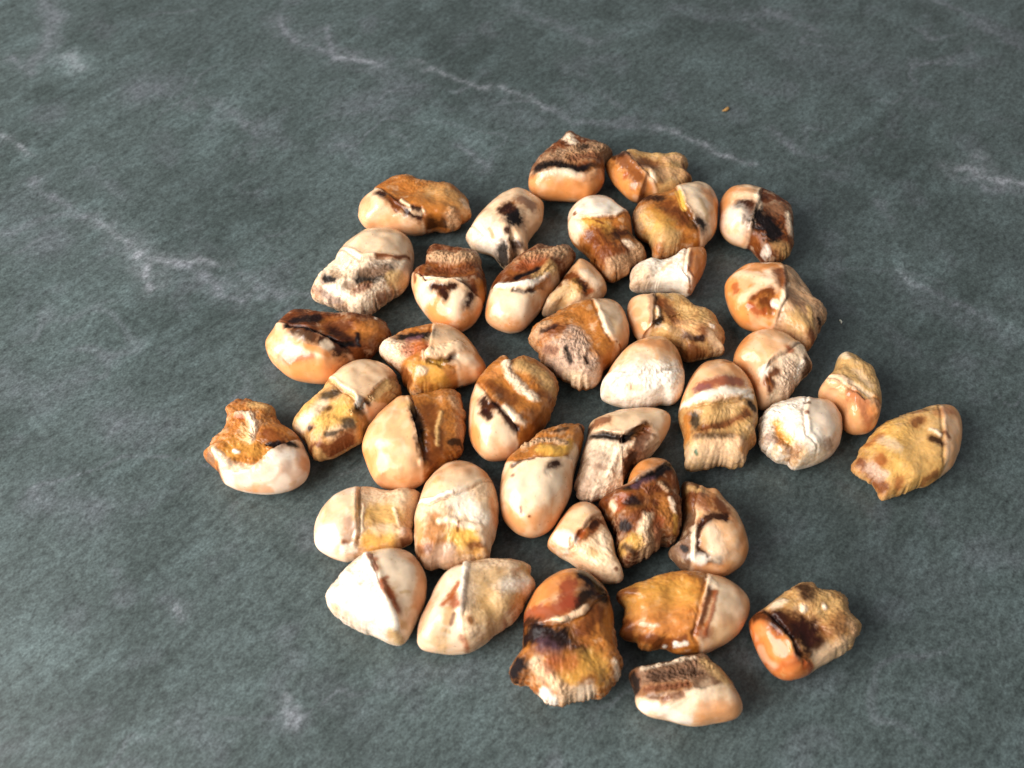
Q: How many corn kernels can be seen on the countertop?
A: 40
